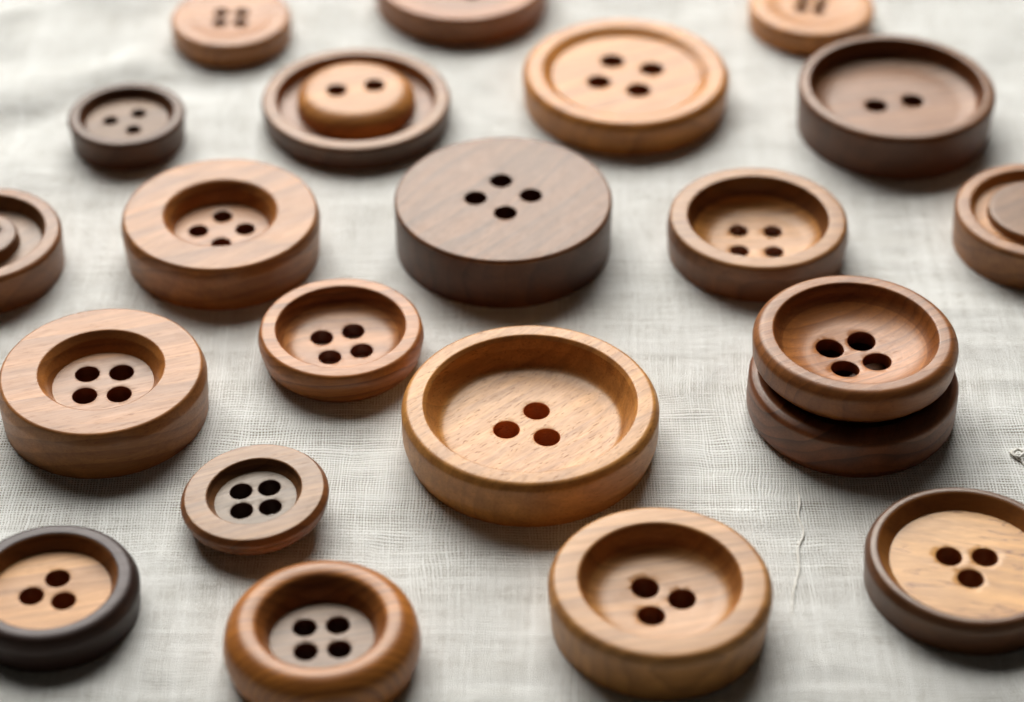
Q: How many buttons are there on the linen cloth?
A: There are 22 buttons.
